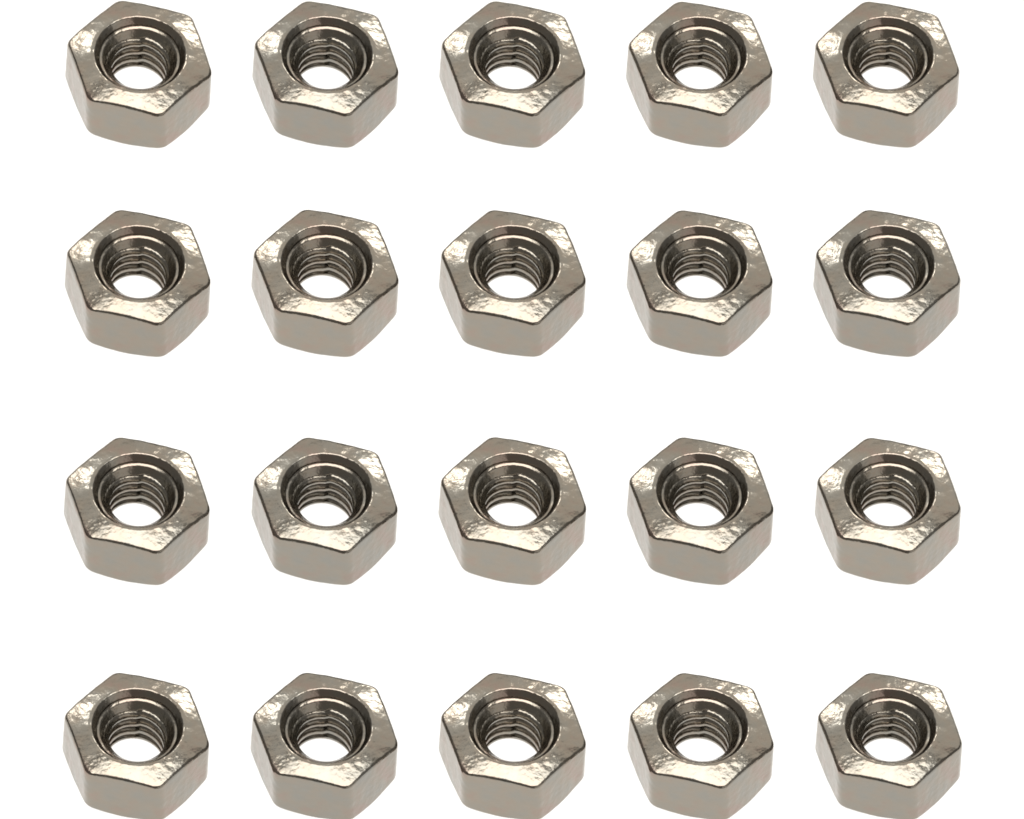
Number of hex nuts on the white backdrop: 20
